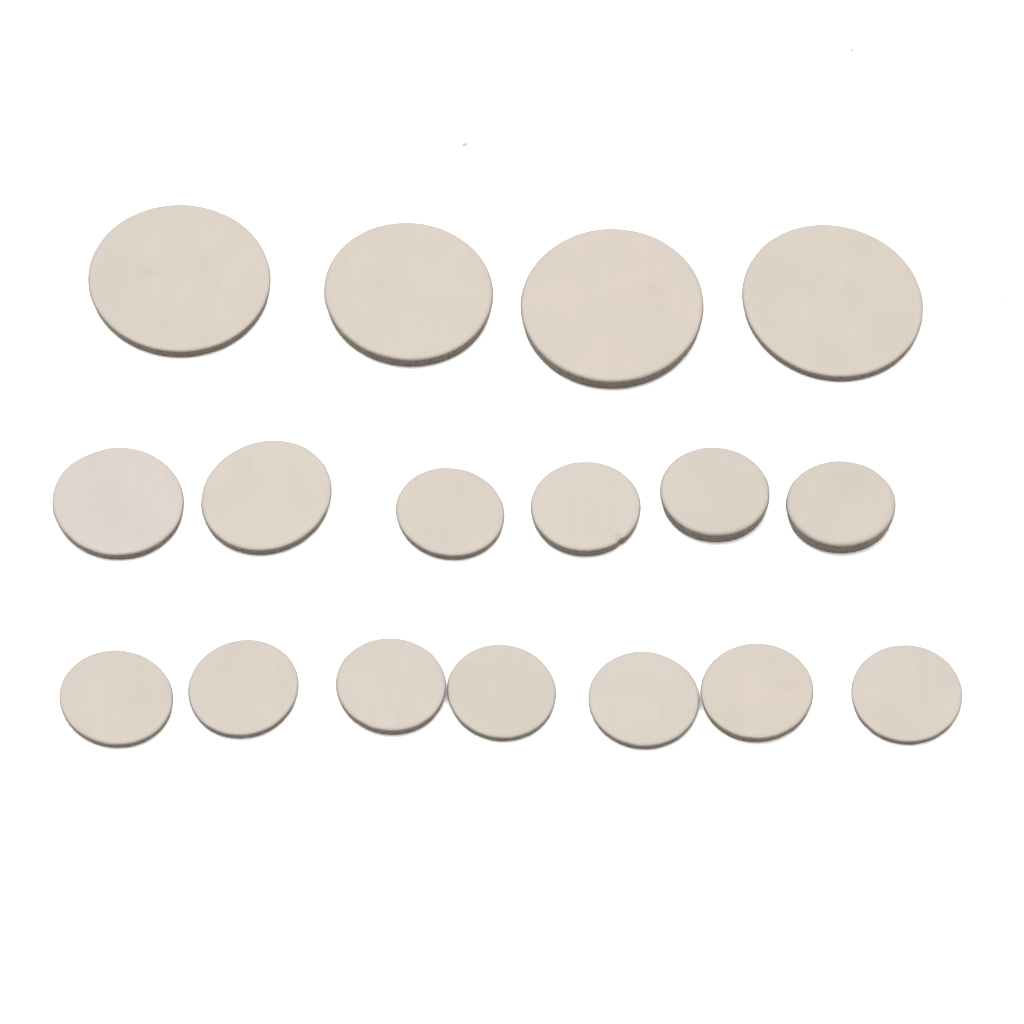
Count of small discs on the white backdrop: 13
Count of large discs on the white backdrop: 4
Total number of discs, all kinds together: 17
